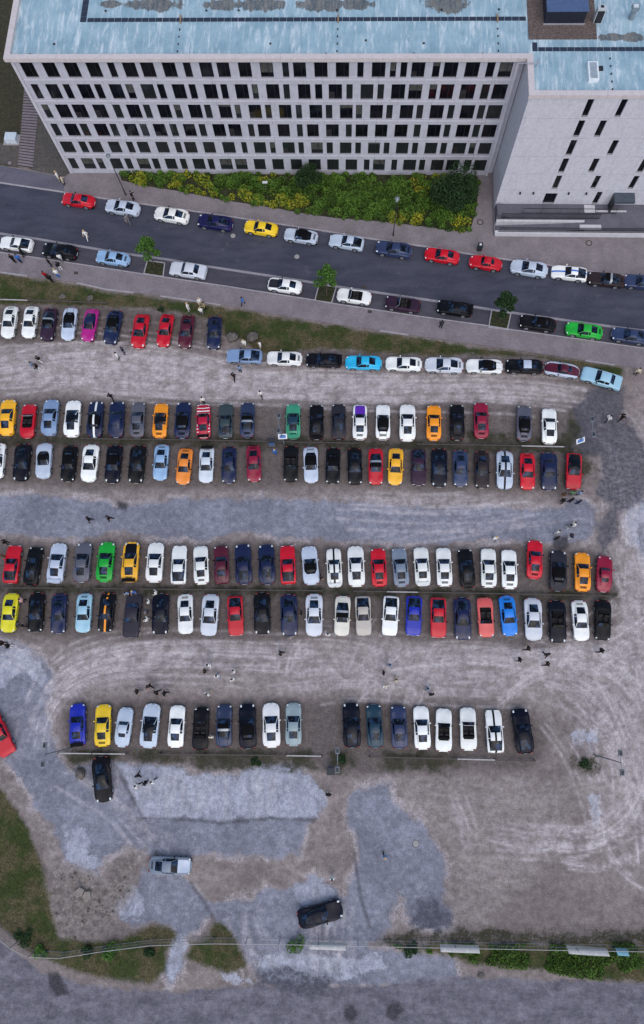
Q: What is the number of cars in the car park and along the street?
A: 168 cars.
